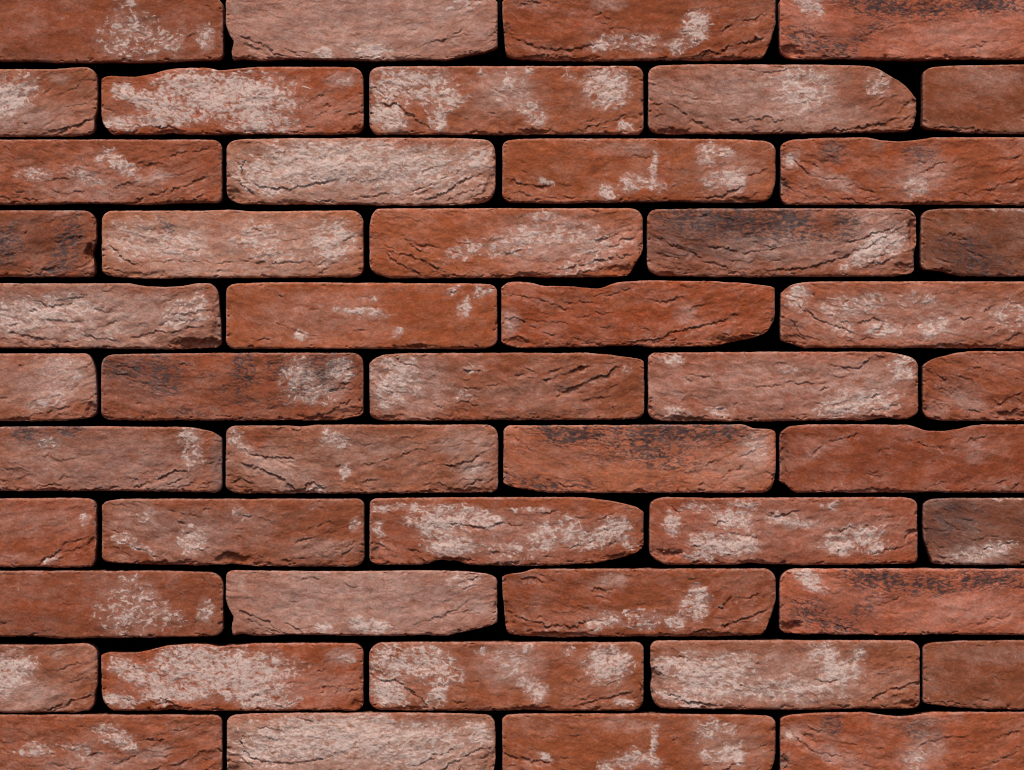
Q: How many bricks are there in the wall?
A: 49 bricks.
